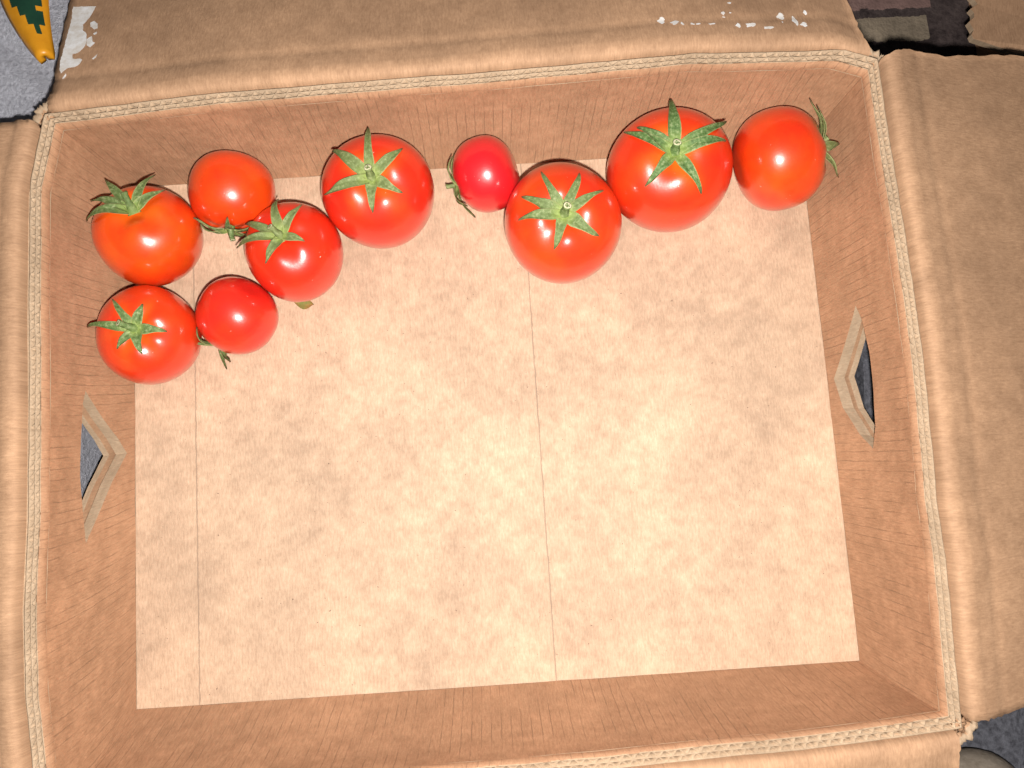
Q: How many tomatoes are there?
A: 10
